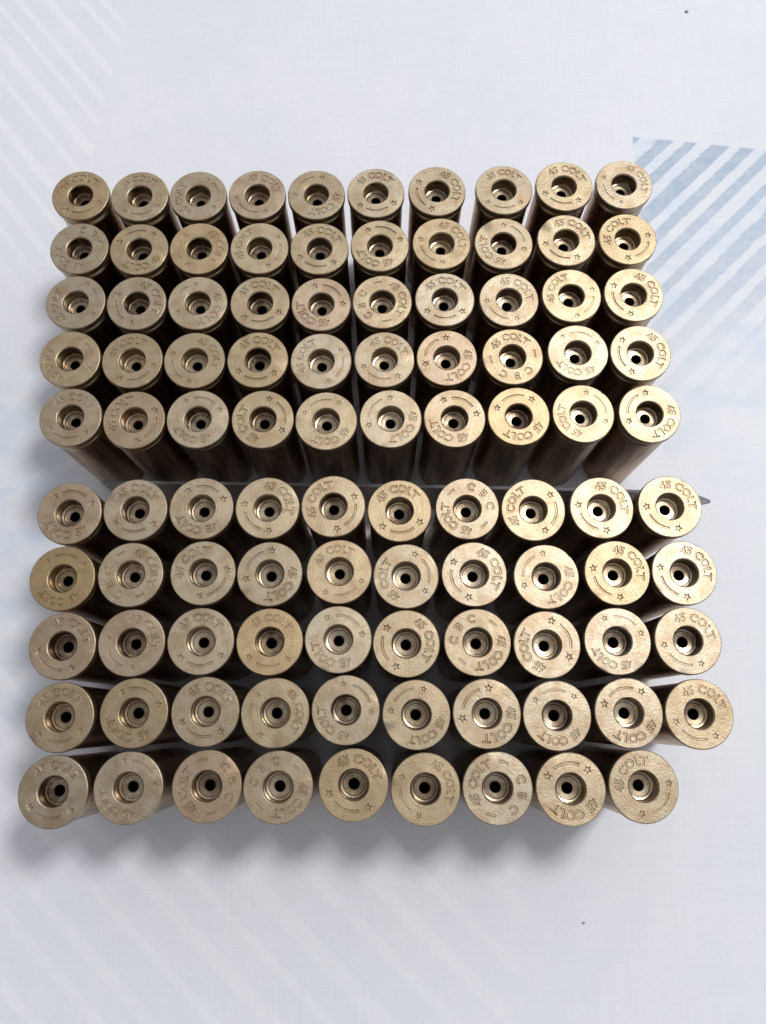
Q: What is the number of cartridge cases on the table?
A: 99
